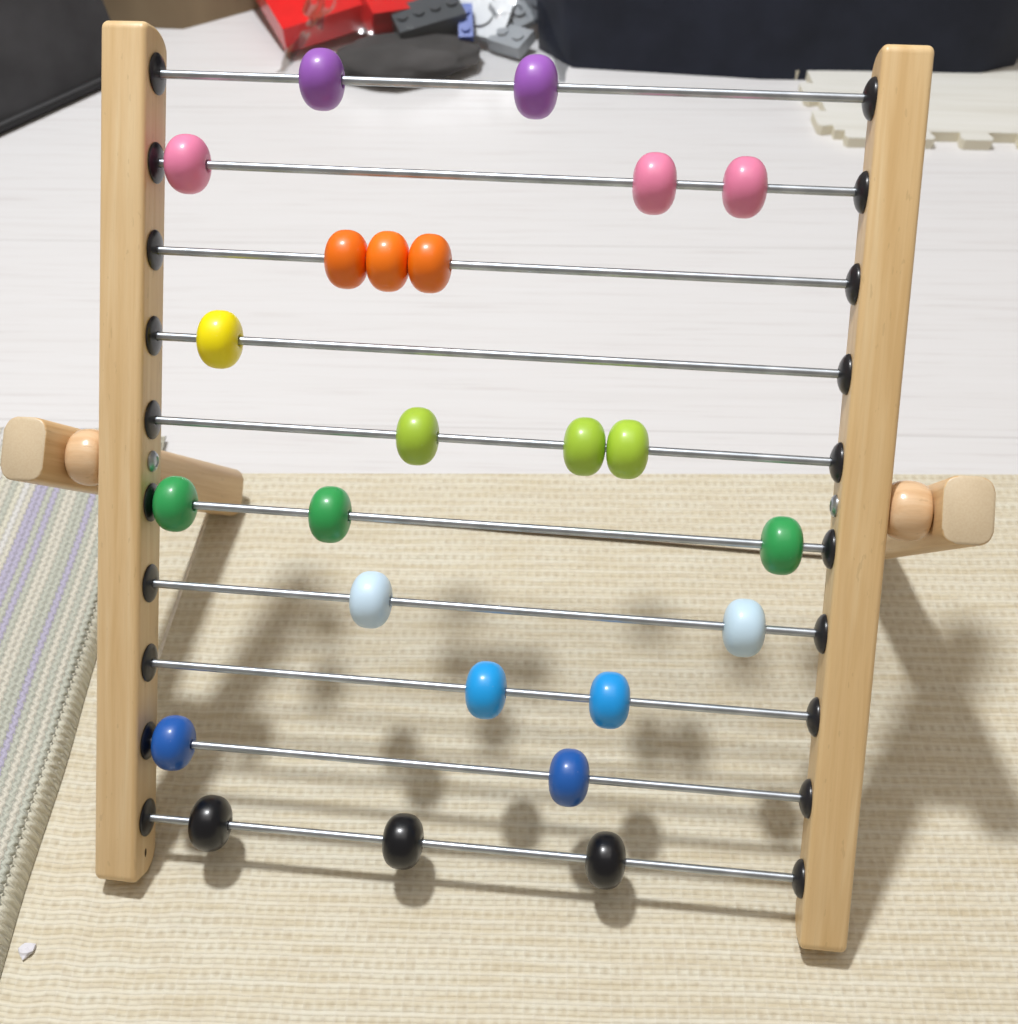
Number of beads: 24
